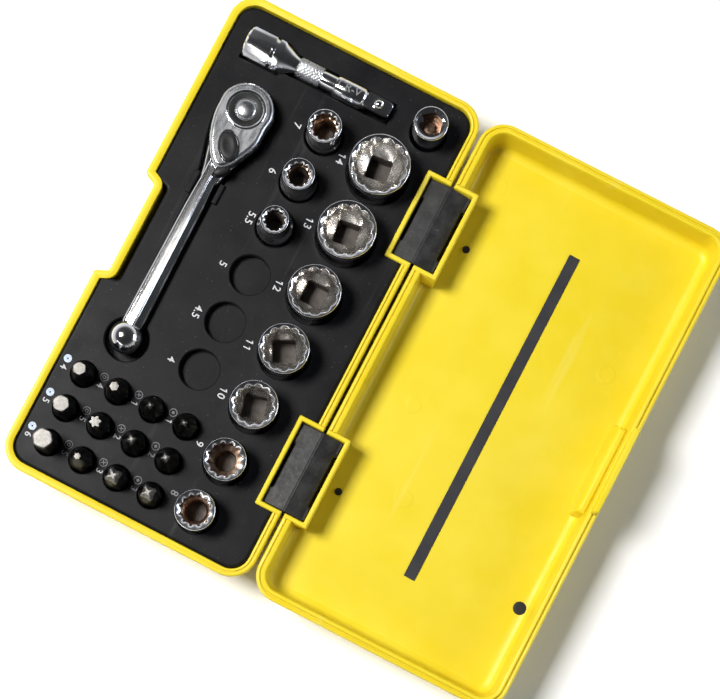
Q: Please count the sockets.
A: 11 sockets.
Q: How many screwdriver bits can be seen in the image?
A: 12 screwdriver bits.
